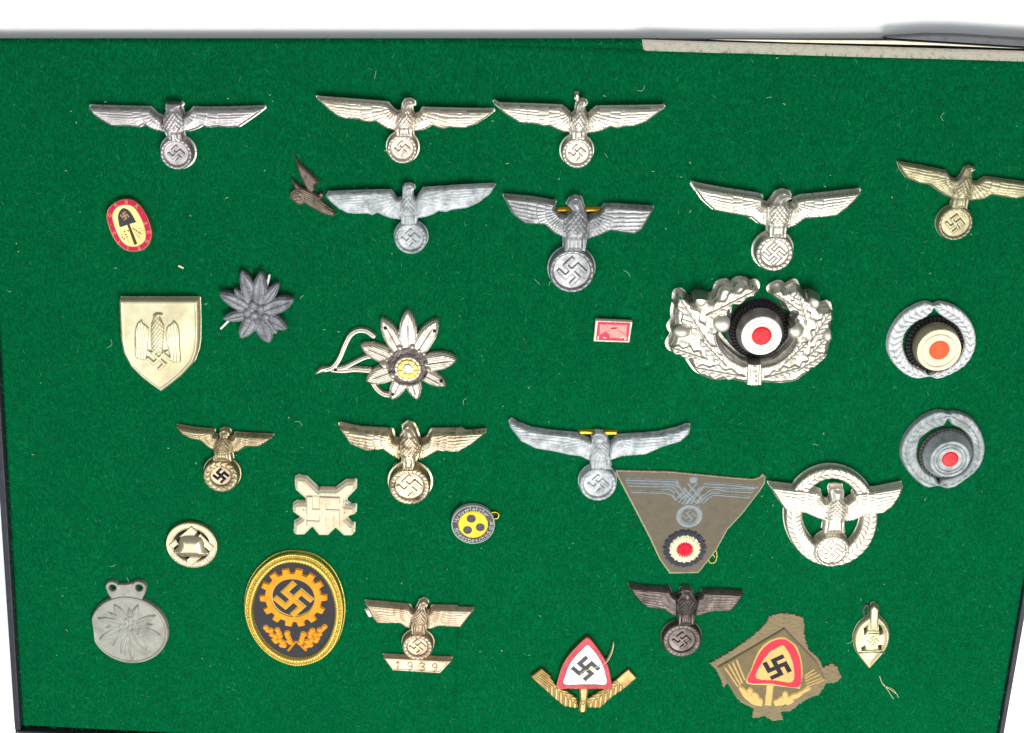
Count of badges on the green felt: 30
